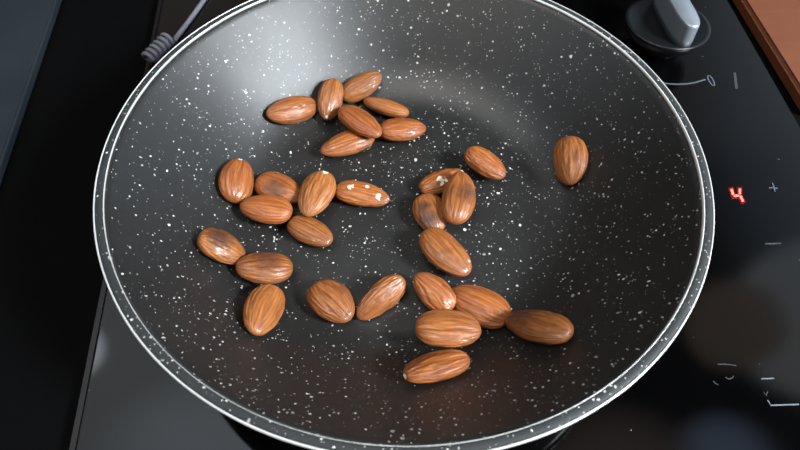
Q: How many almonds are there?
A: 29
